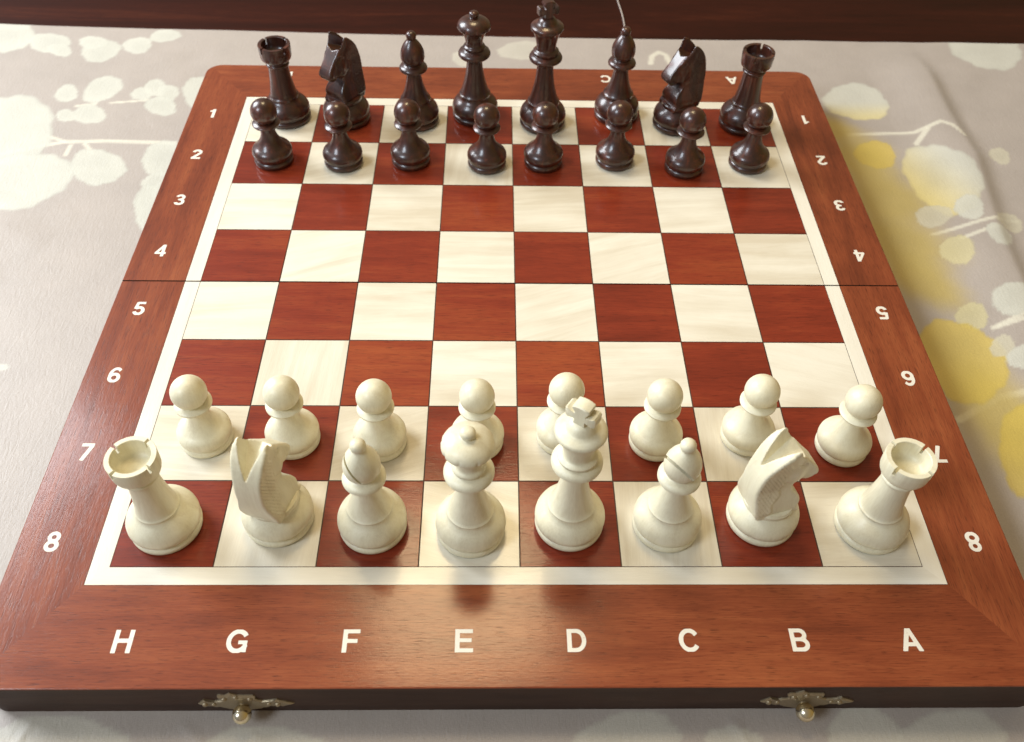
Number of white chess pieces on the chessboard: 16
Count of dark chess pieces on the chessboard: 16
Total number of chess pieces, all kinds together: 32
